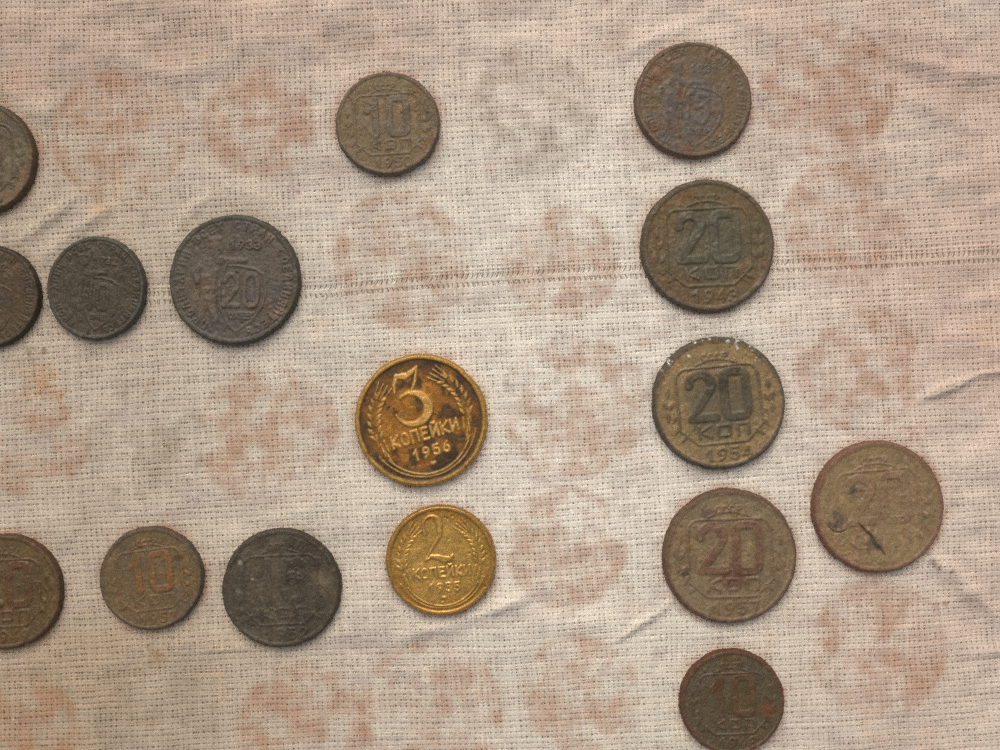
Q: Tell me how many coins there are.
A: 16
